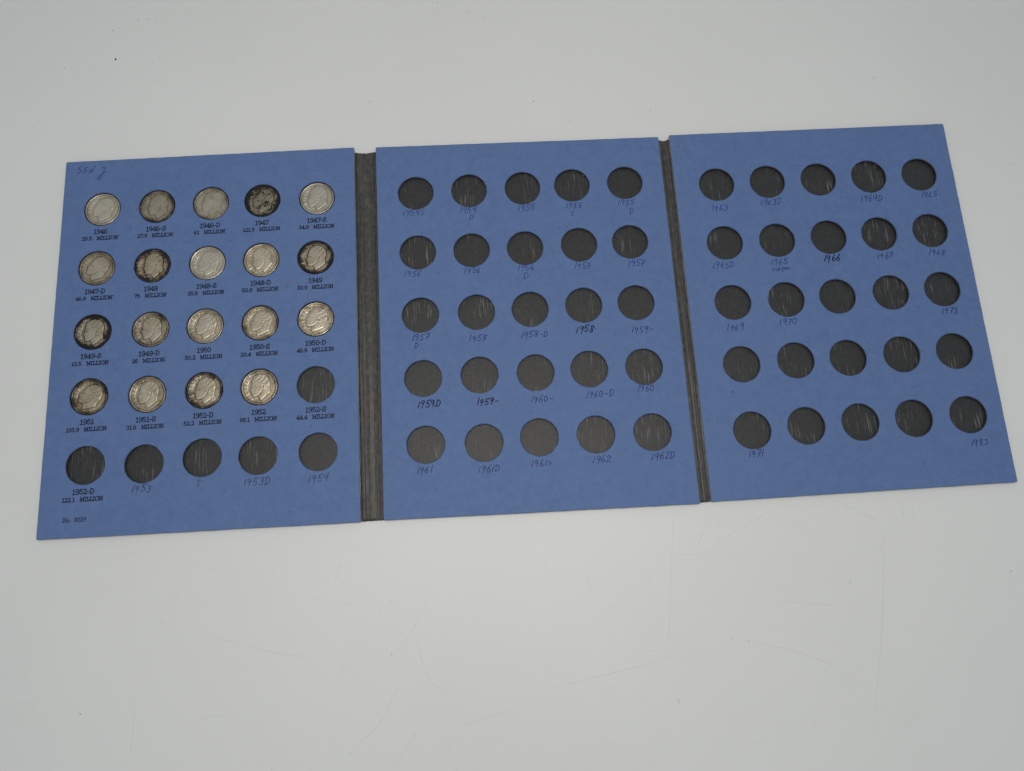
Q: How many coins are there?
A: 19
